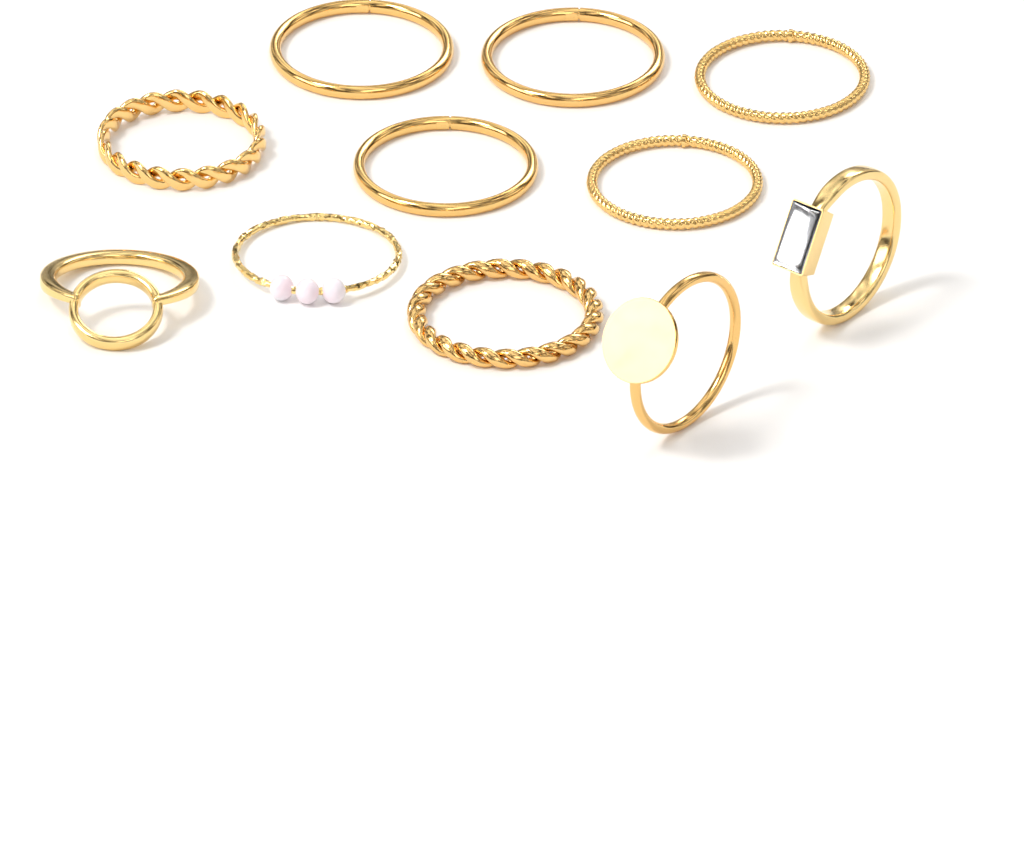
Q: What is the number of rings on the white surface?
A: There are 11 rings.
